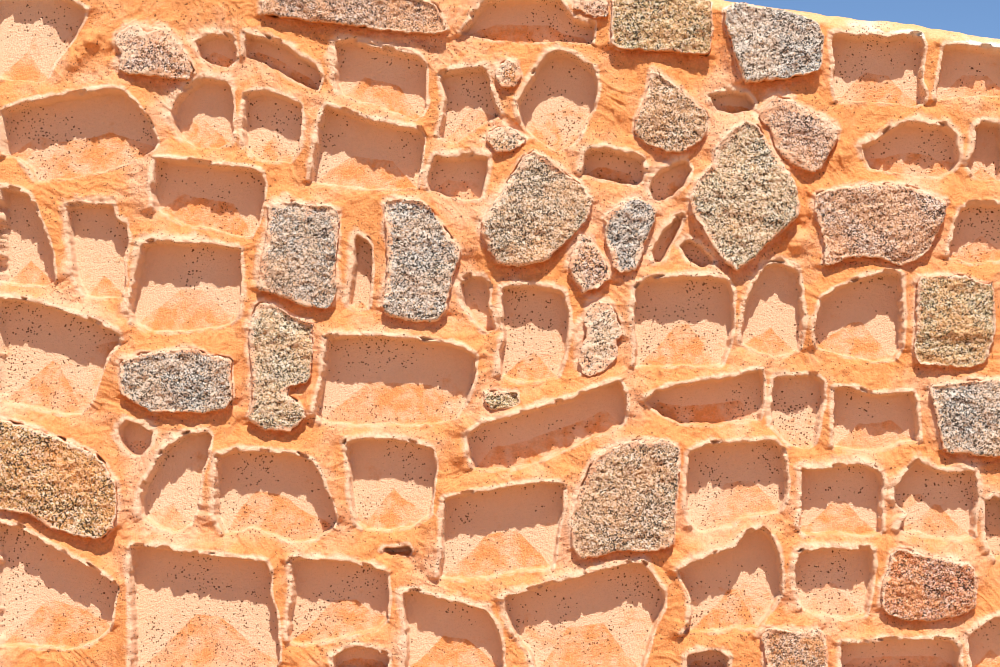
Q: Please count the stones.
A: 26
